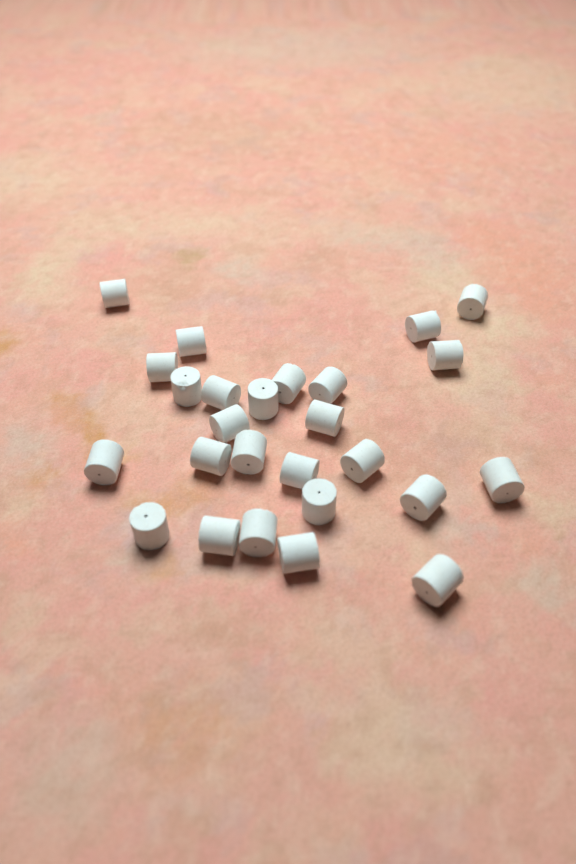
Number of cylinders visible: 26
